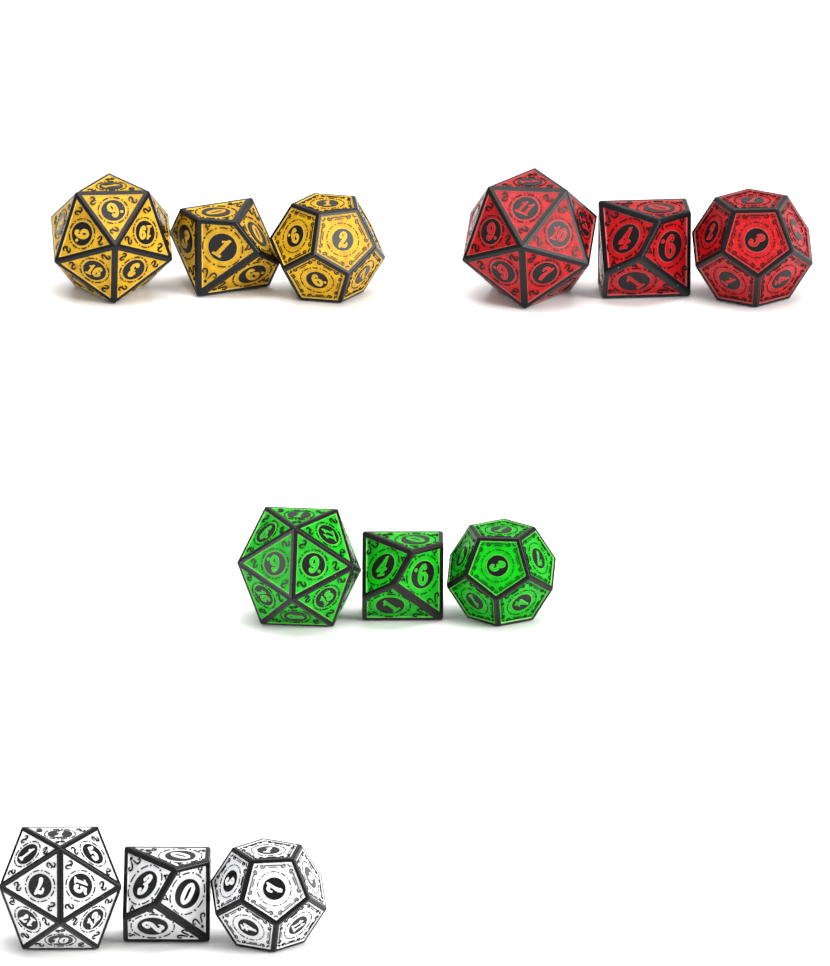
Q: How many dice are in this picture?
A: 12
